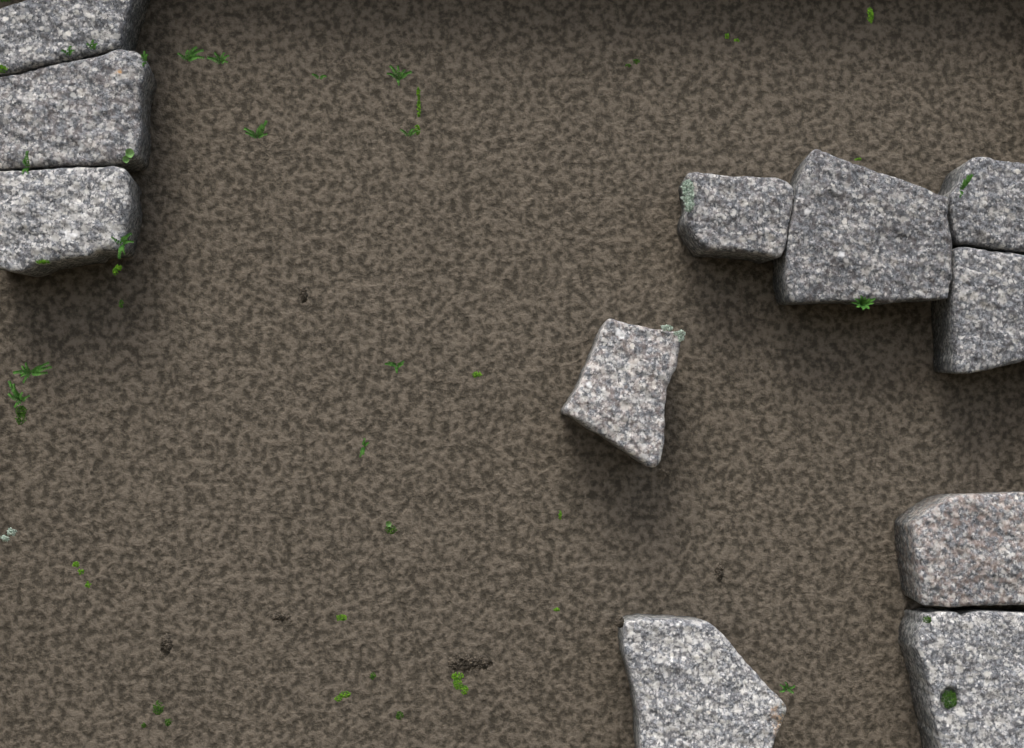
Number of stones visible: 11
